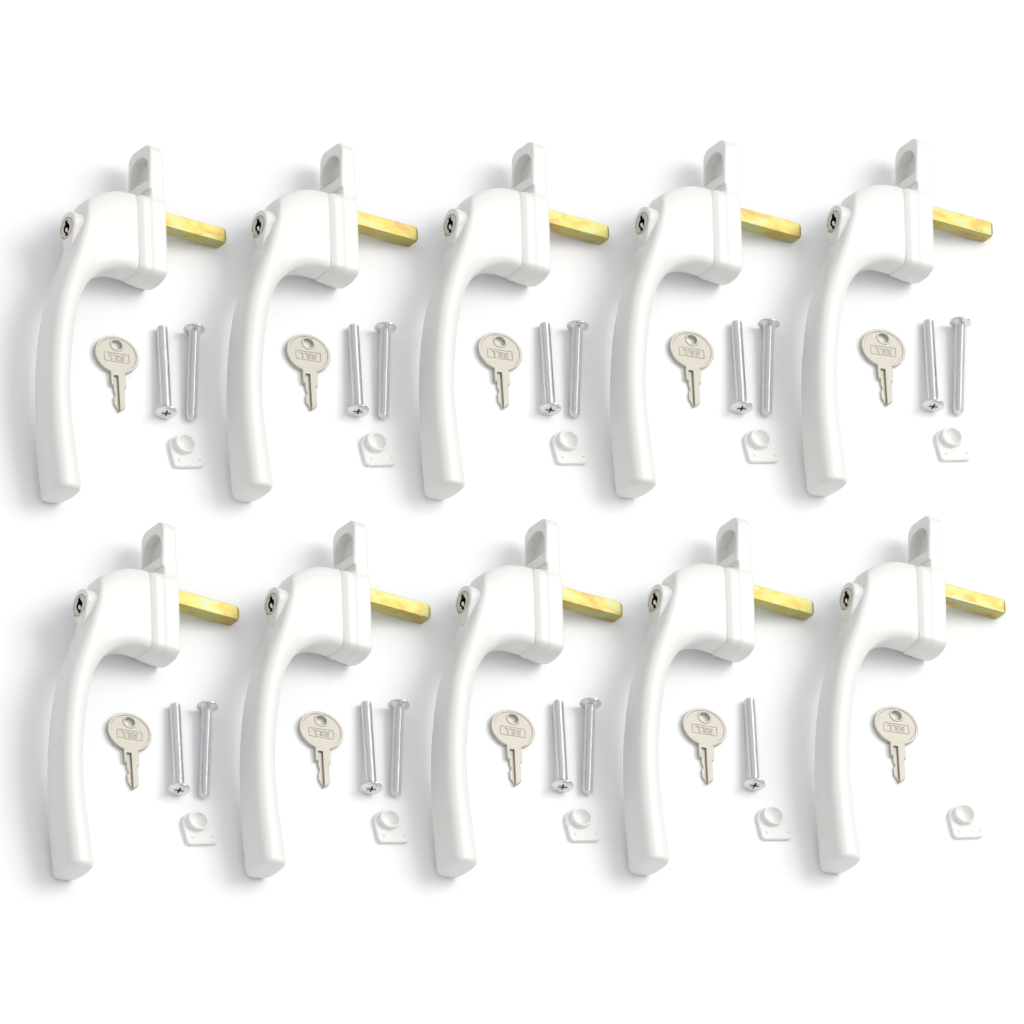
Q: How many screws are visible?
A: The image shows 17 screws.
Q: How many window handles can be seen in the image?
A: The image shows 10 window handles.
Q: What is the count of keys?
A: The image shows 10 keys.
